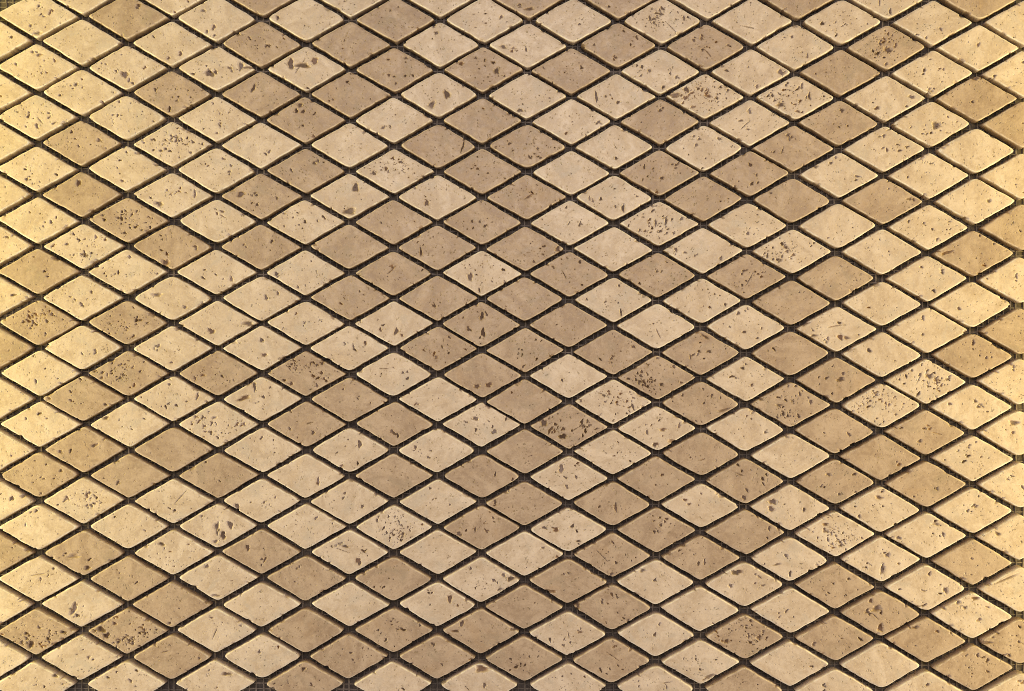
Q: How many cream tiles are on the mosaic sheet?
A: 197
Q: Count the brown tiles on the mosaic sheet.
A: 138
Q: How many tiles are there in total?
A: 335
